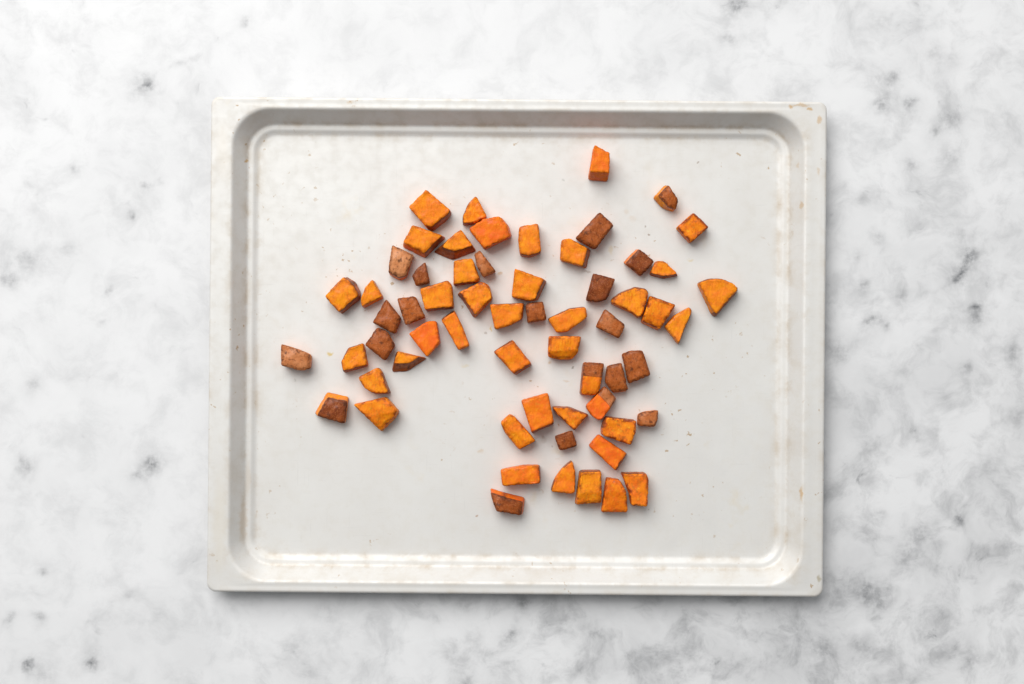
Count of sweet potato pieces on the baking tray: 61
